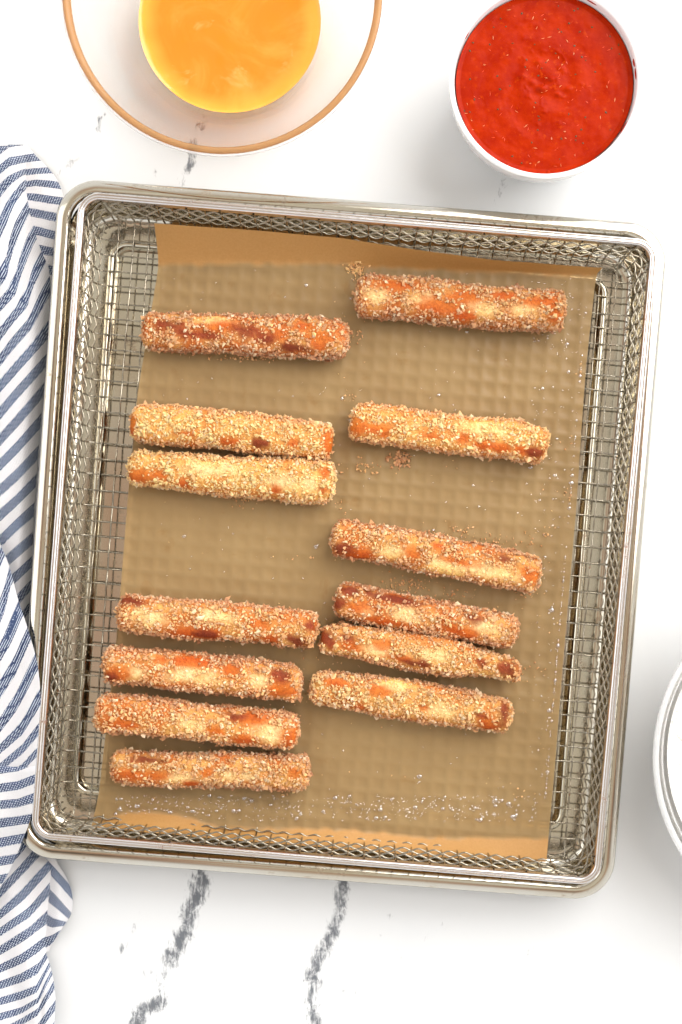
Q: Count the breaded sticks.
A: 13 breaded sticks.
